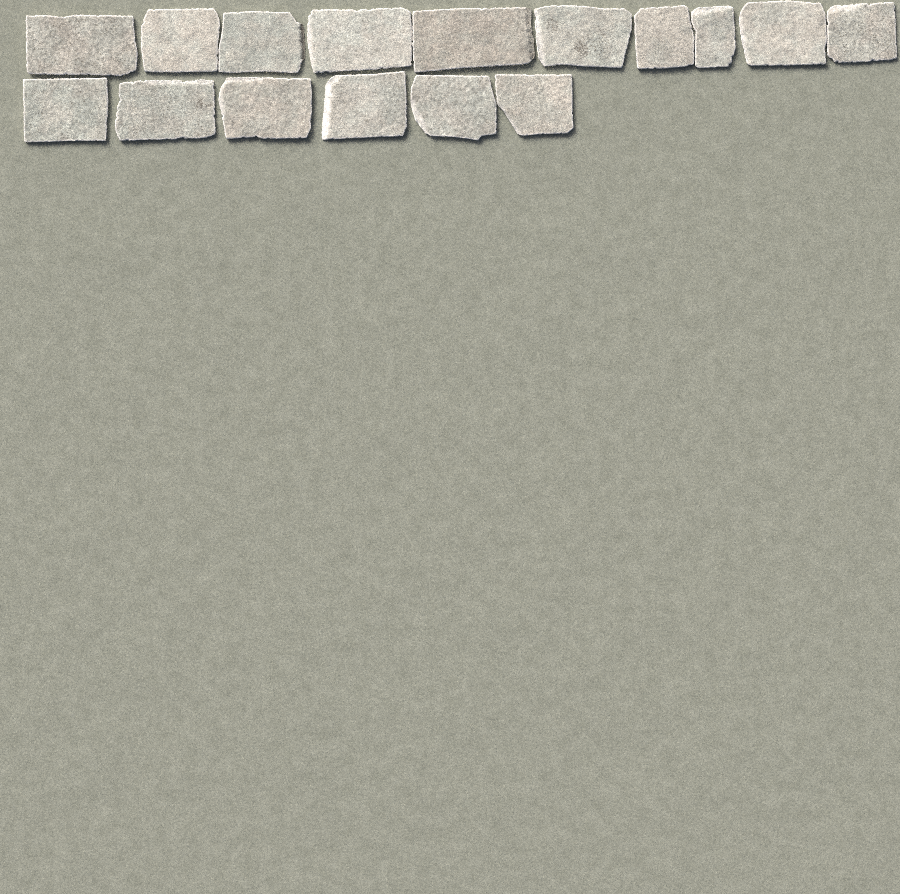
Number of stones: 16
